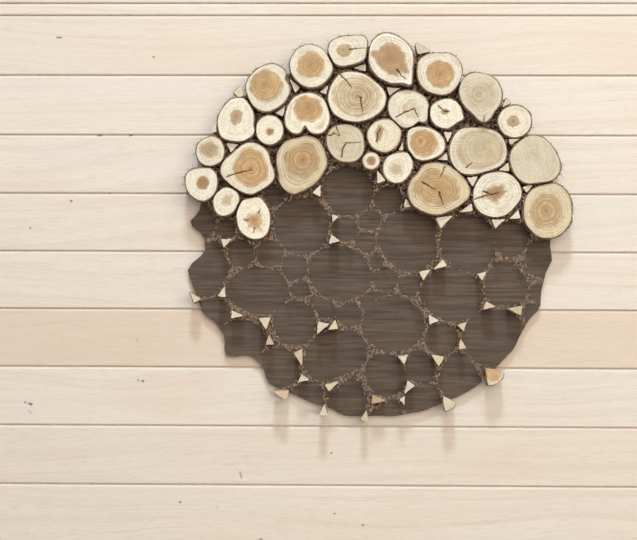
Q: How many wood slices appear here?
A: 29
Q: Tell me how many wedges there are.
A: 56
